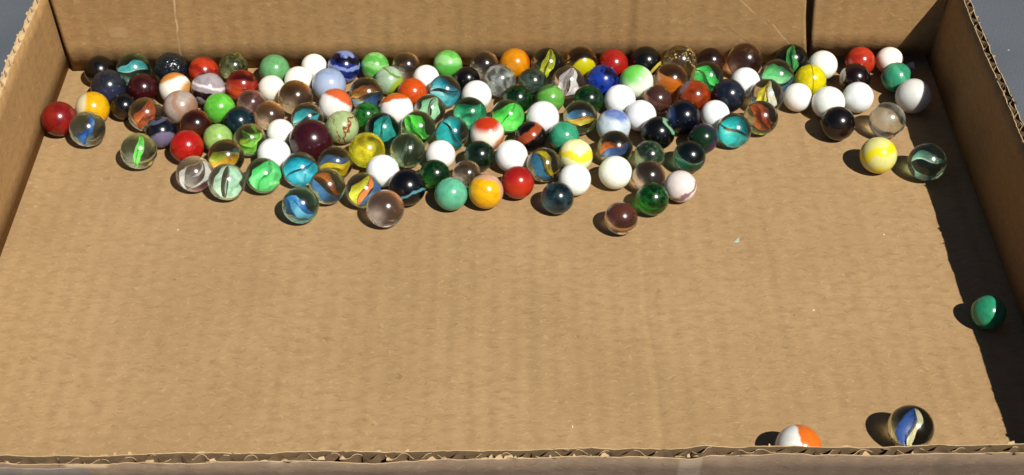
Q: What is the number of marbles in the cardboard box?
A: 148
